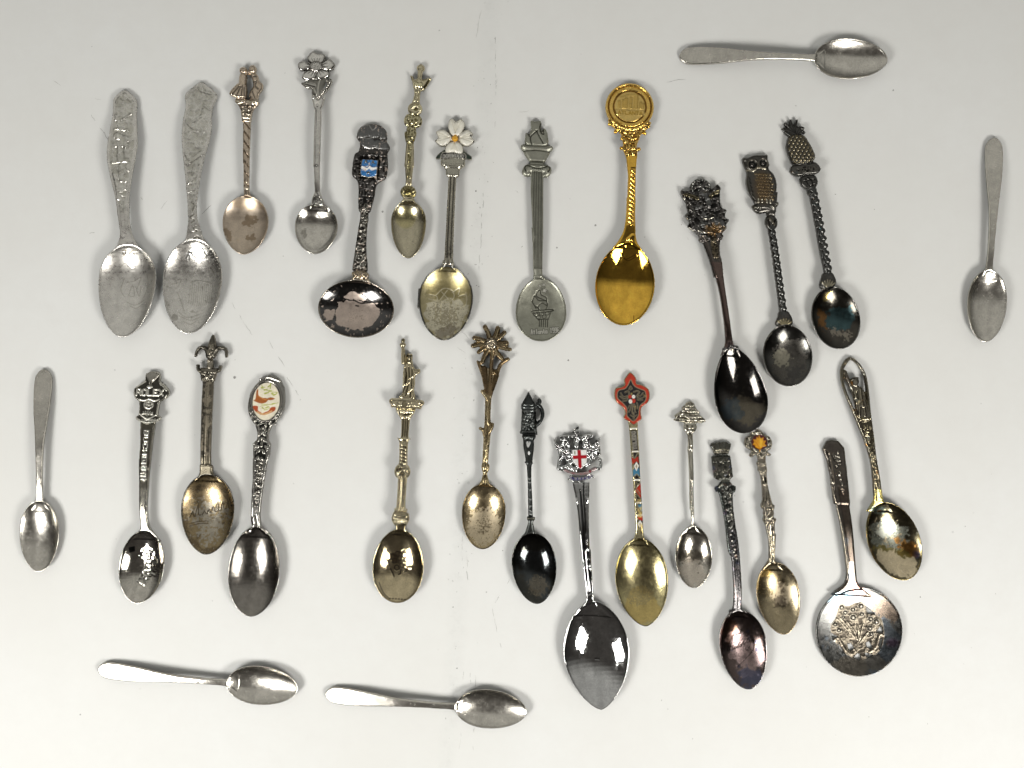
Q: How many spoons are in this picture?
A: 30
